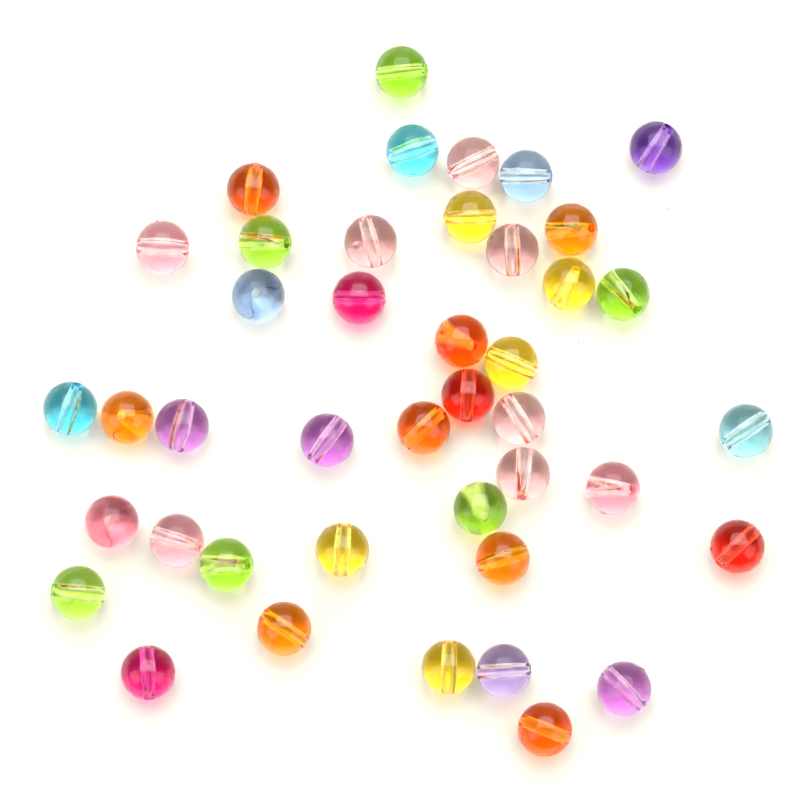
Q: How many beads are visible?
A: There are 42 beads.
